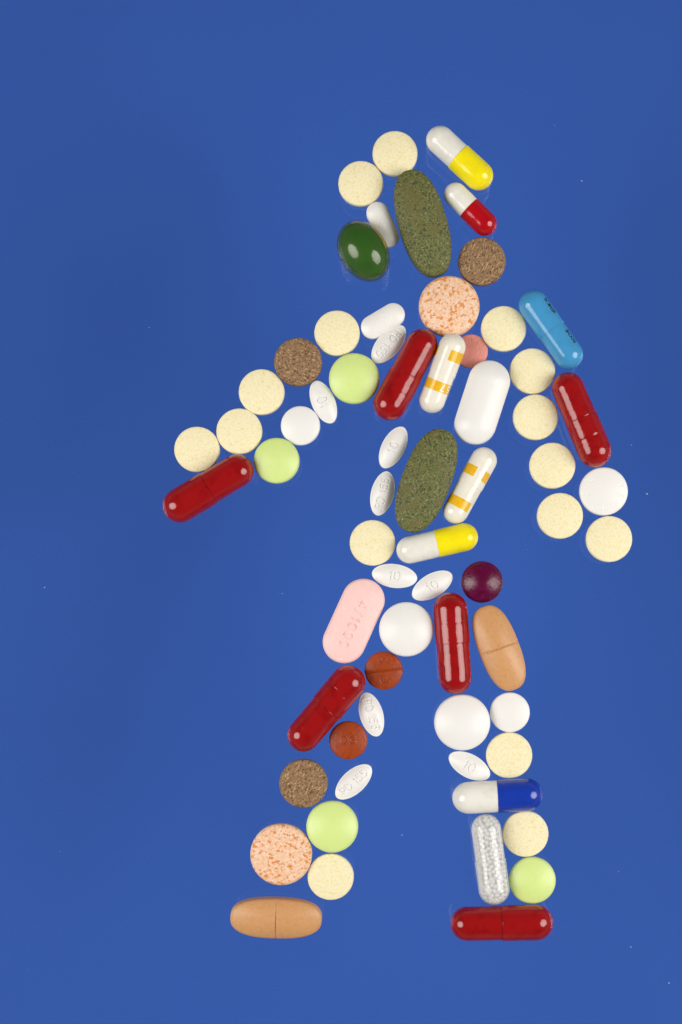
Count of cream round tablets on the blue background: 16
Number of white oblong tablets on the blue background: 12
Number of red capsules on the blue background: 6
